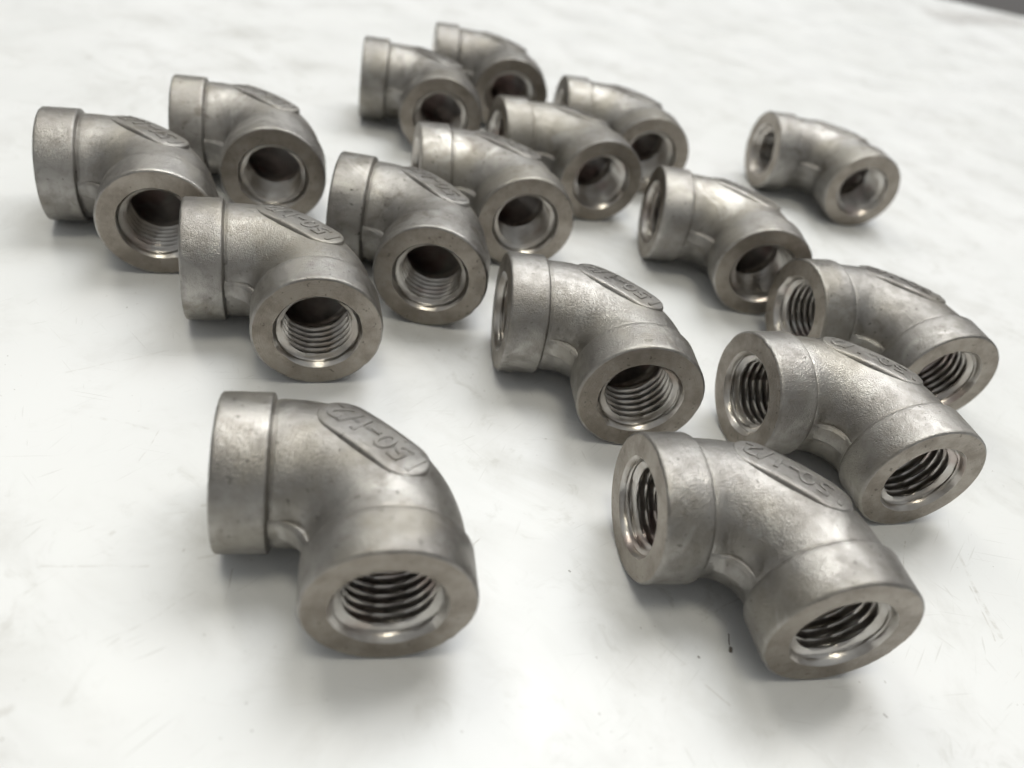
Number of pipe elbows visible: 16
